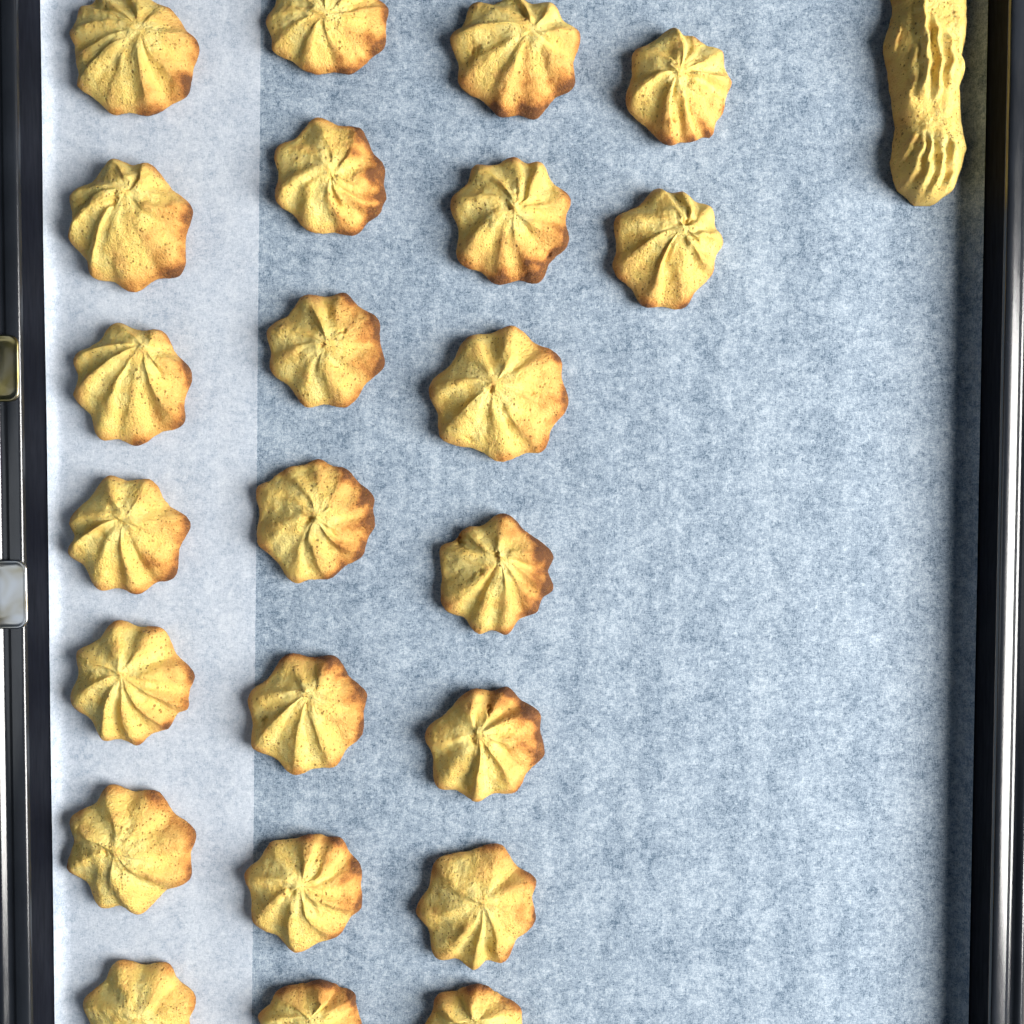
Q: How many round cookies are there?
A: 23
